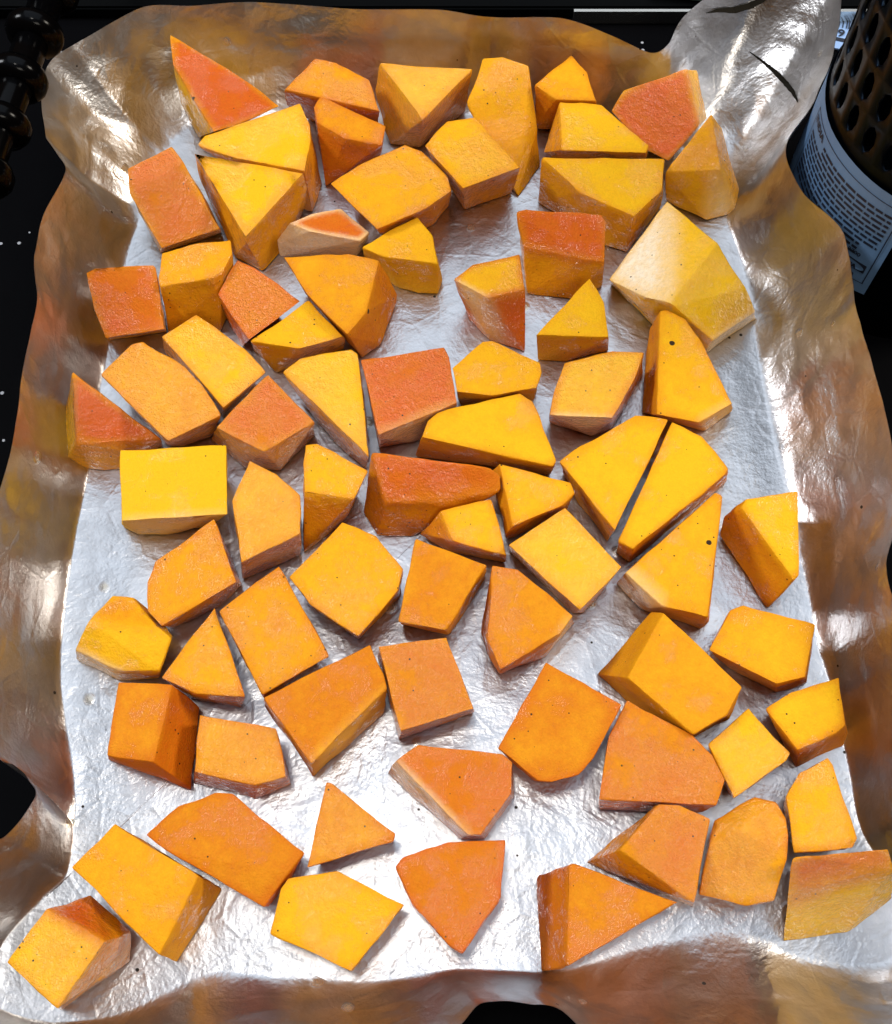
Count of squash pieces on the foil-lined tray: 76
